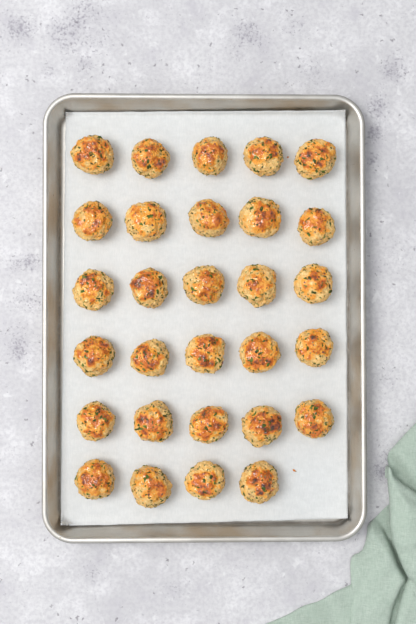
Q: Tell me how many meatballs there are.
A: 29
